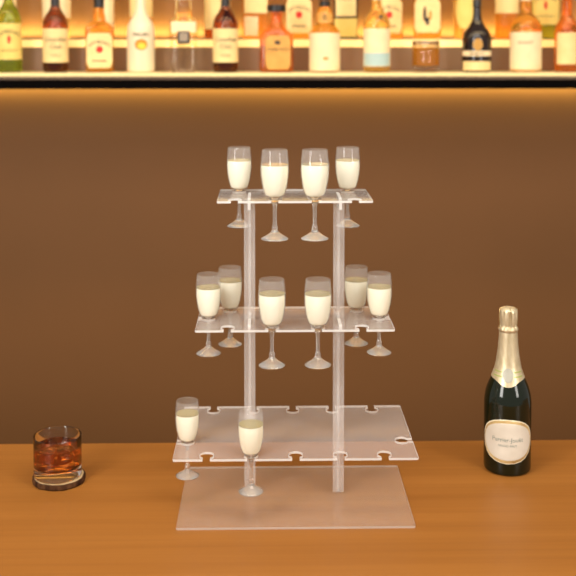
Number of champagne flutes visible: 12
